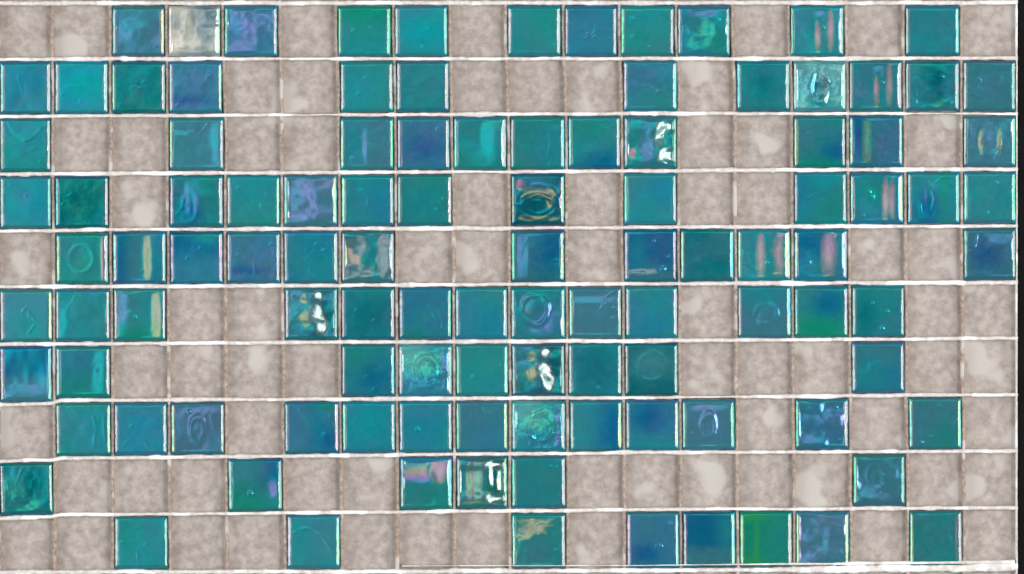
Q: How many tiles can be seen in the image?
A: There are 108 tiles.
